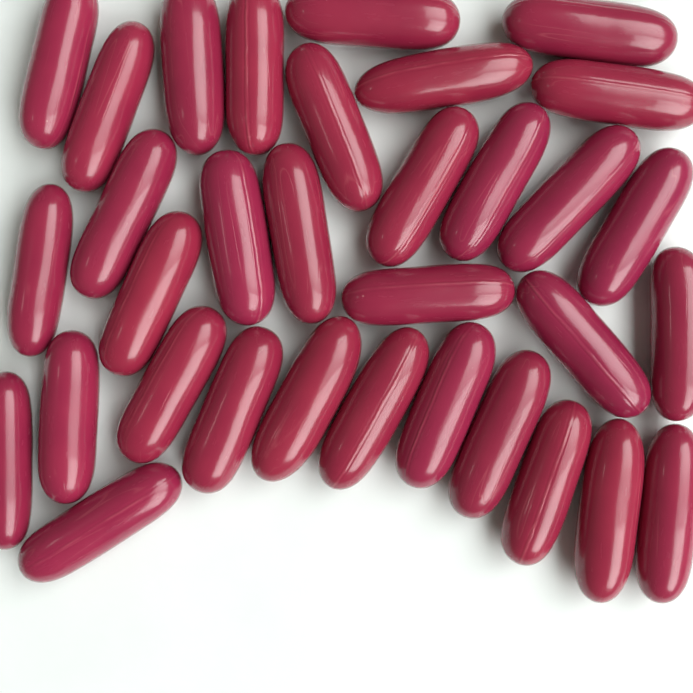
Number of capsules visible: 33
